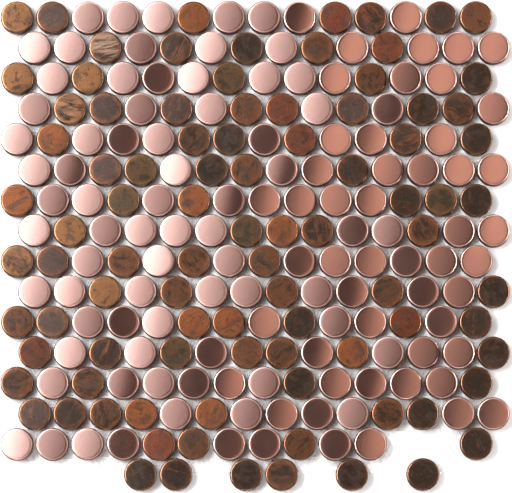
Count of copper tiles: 122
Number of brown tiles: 92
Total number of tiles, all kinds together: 214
